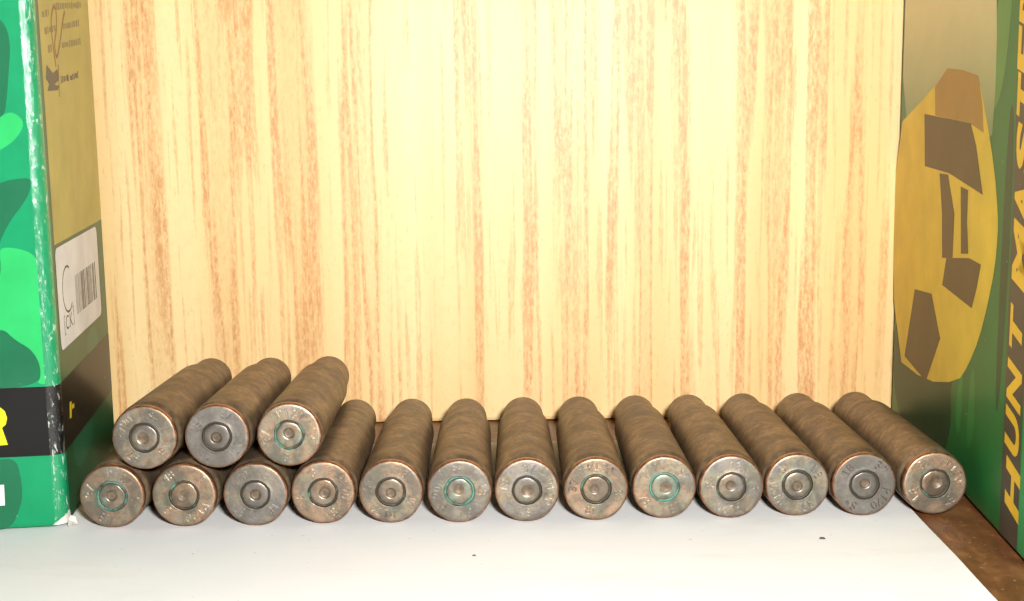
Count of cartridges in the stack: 16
